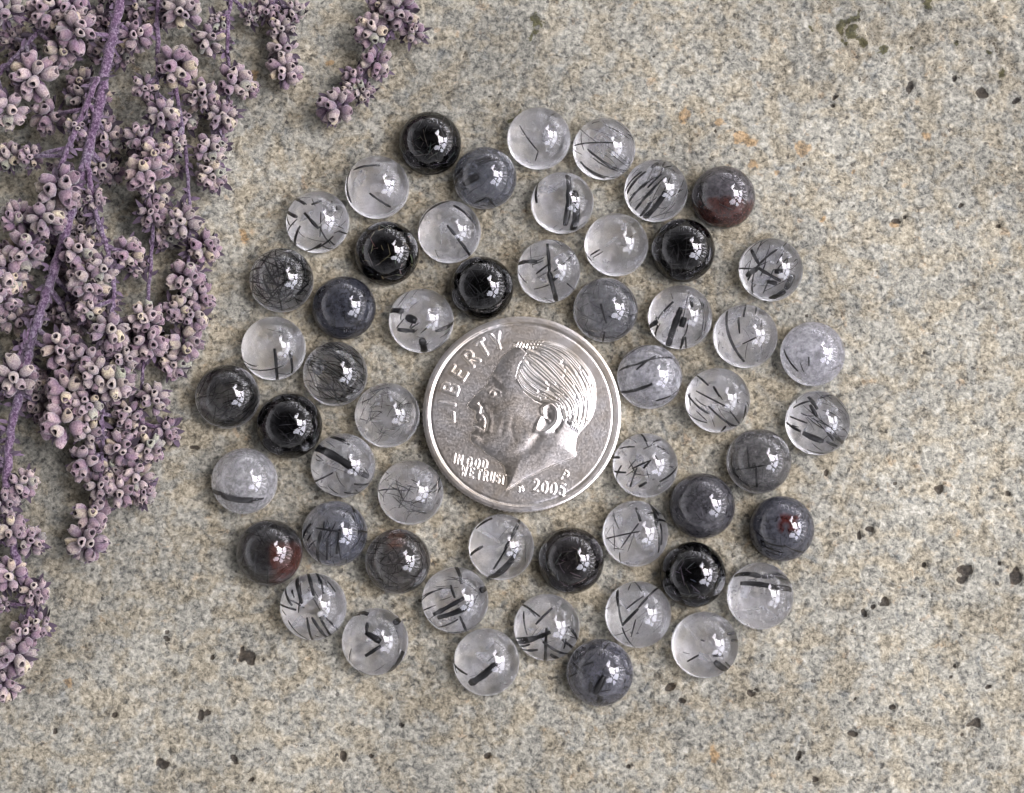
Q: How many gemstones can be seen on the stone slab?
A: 54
